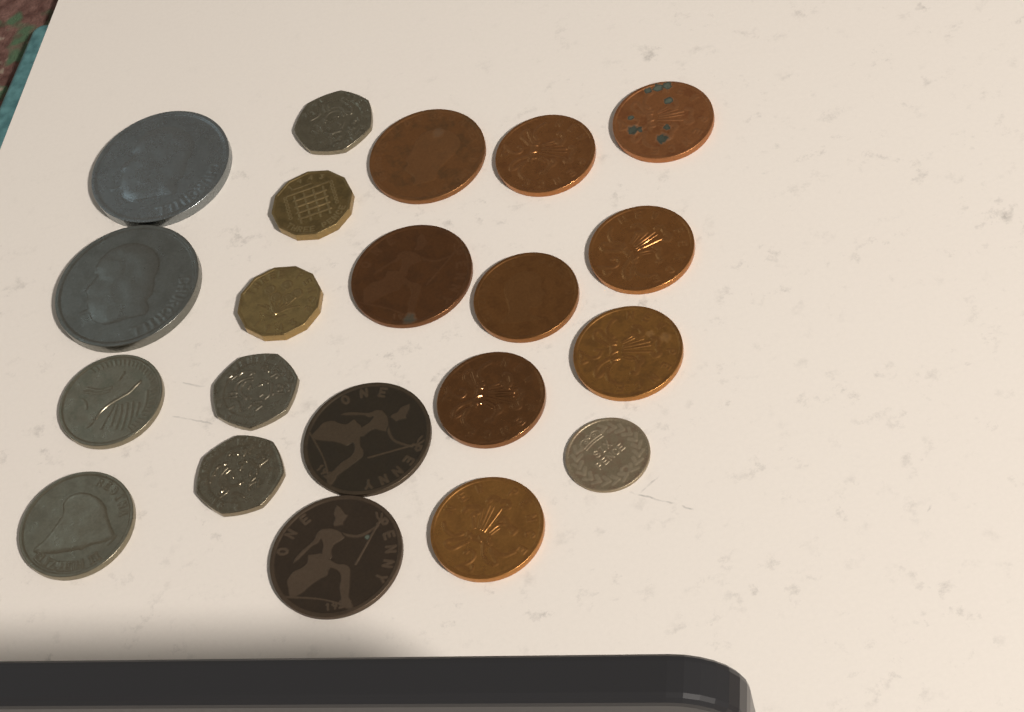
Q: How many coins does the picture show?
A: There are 21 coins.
